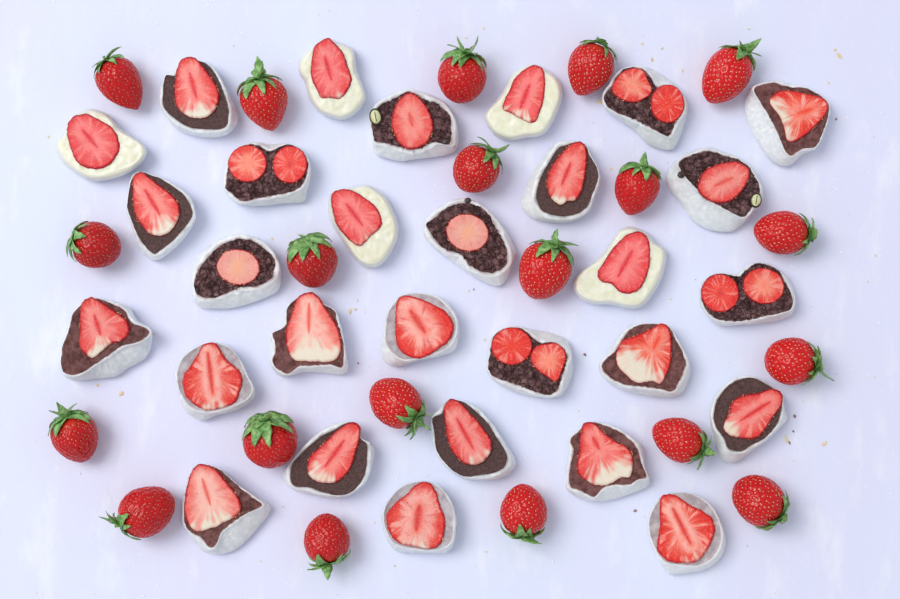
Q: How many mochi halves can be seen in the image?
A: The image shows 29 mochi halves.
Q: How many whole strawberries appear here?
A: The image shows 20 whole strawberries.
